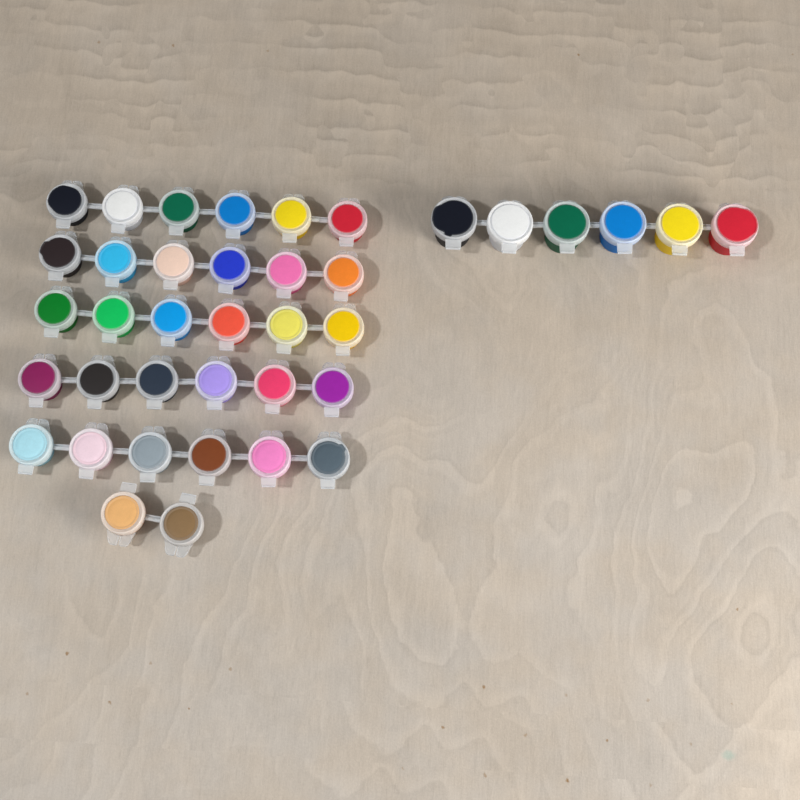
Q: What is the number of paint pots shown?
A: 38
